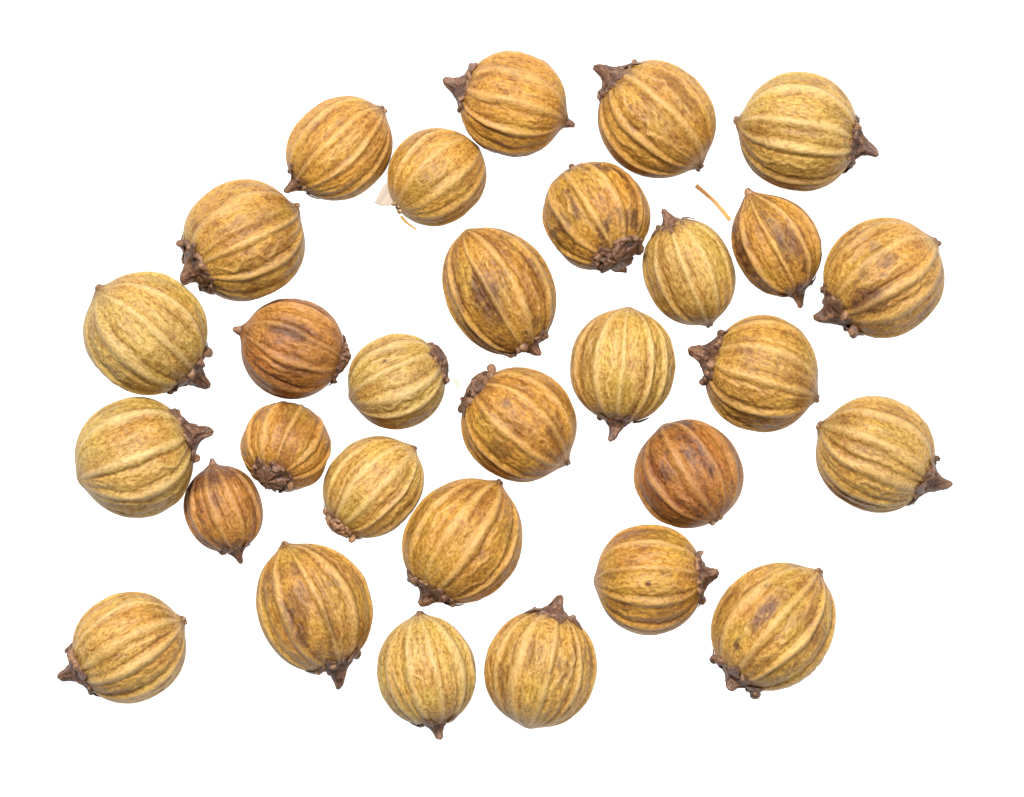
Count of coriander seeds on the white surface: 30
